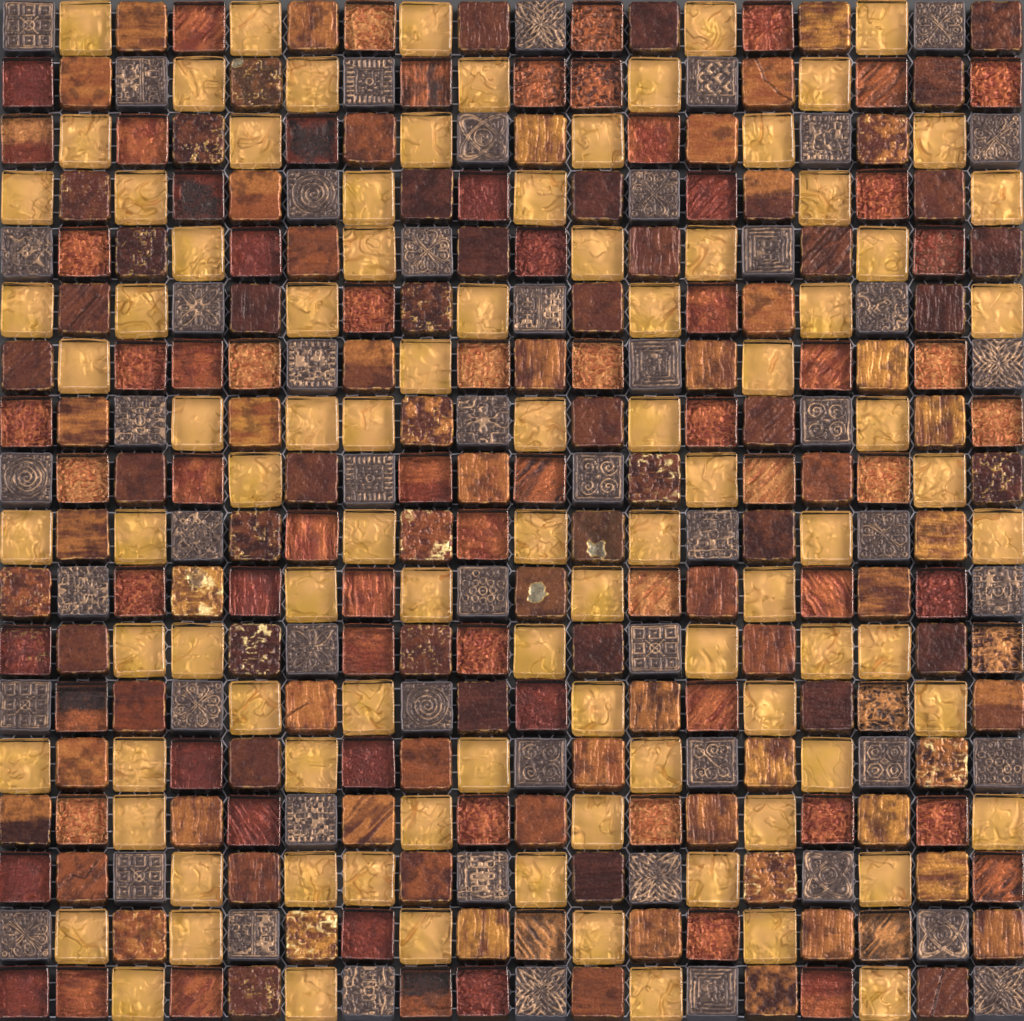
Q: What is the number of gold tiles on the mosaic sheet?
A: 94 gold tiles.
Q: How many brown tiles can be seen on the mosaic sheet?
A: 177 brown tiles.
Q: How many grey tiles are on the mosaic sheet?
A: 53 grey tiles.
